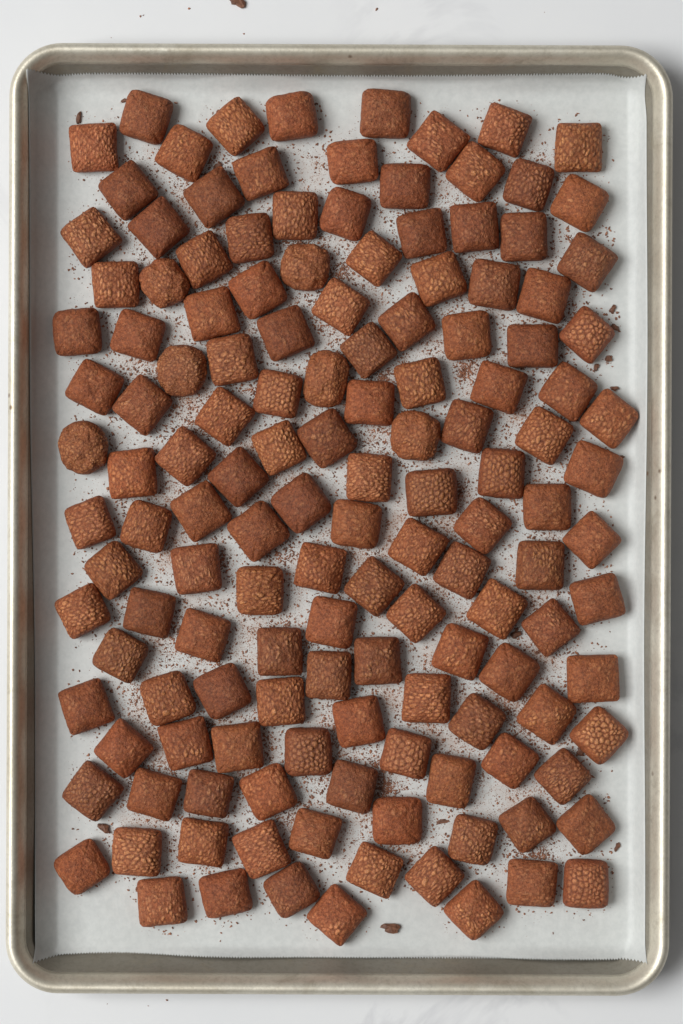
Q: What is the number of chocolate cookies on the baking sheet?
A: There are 142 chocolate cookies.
